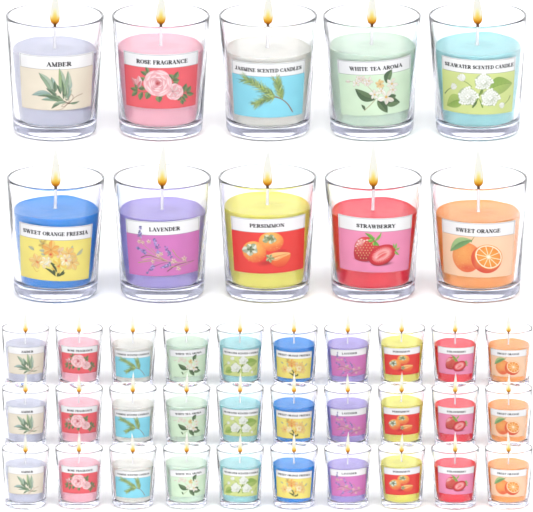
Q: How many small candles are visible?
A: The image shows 30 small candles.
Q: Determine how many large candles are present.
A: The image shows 10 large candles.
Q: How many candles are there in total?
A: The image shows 40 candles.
